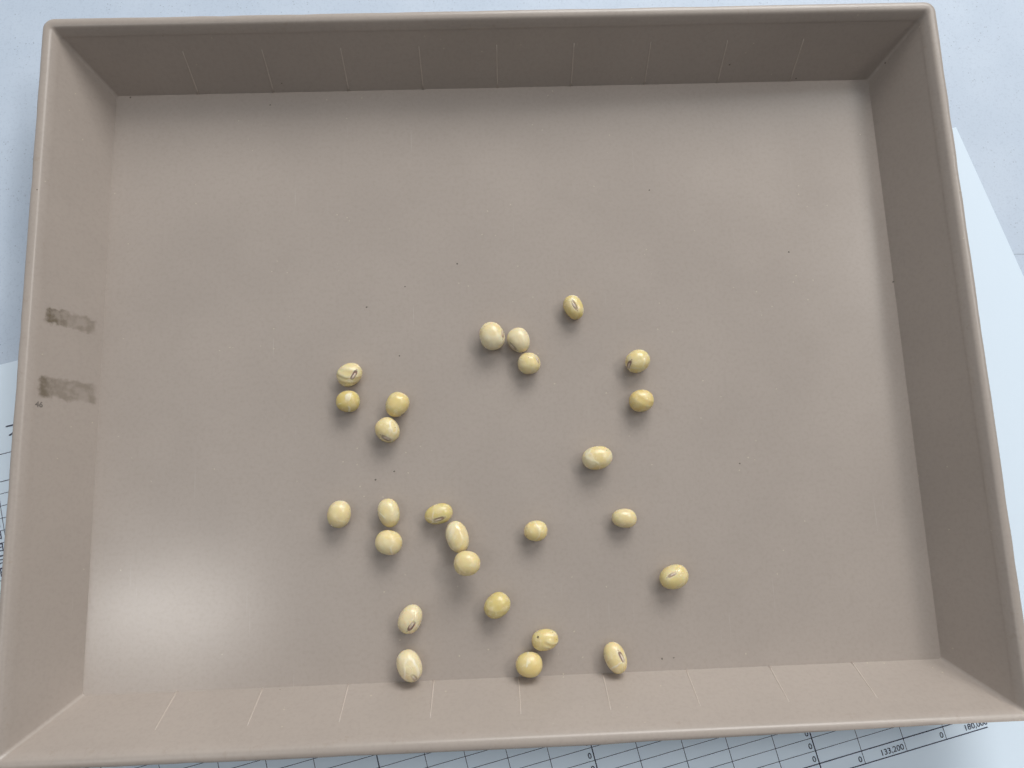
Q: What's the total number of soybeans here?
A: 26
